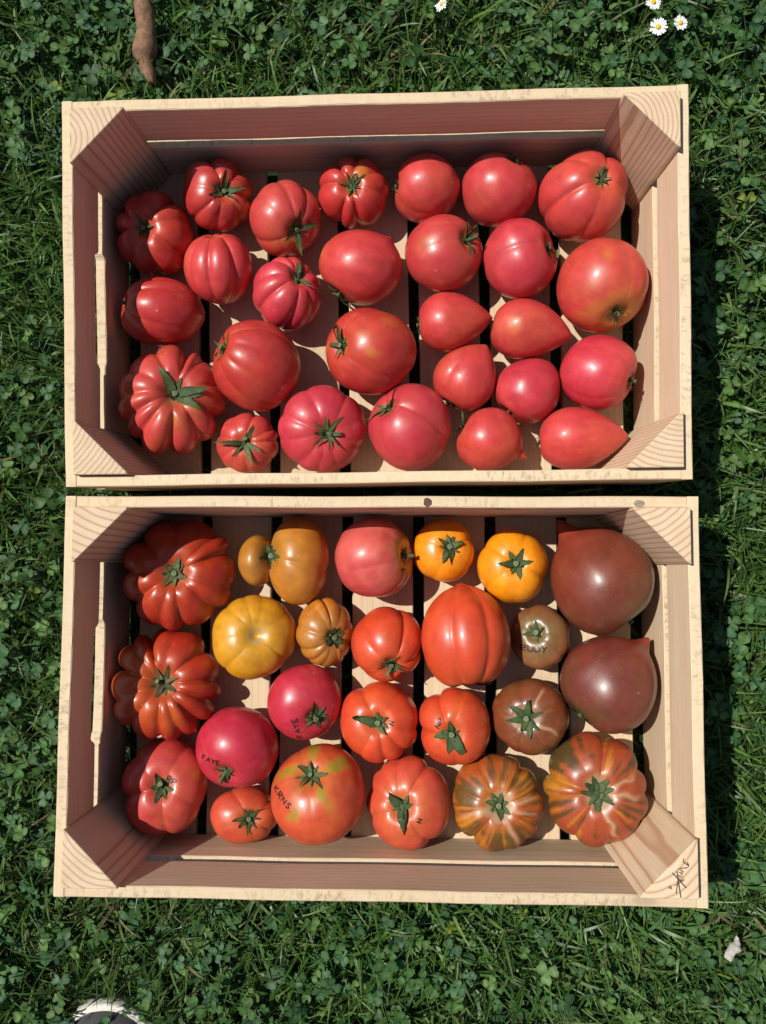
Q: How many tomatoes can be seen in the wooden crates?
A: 51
